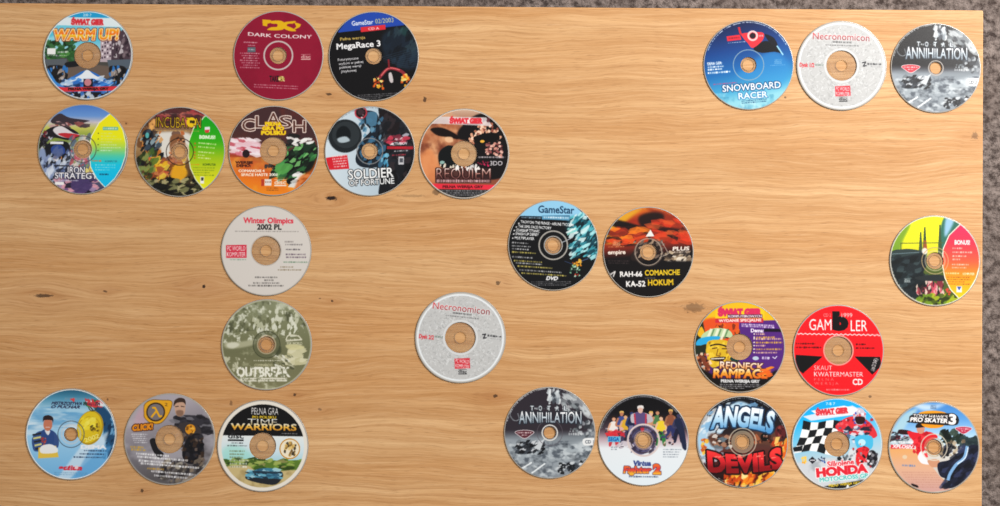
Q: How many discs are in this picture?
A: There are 27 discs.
